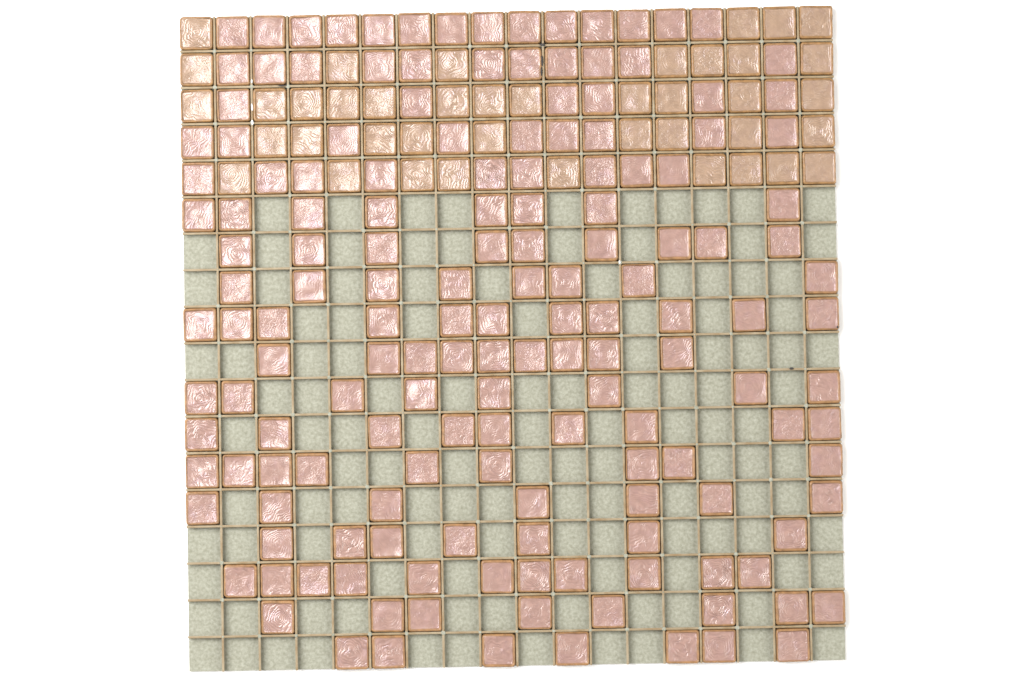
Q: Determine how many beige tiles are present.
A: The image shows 41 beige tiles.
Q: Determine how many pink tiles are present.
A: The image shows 160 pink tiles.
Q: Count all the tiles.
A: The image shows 201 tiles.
